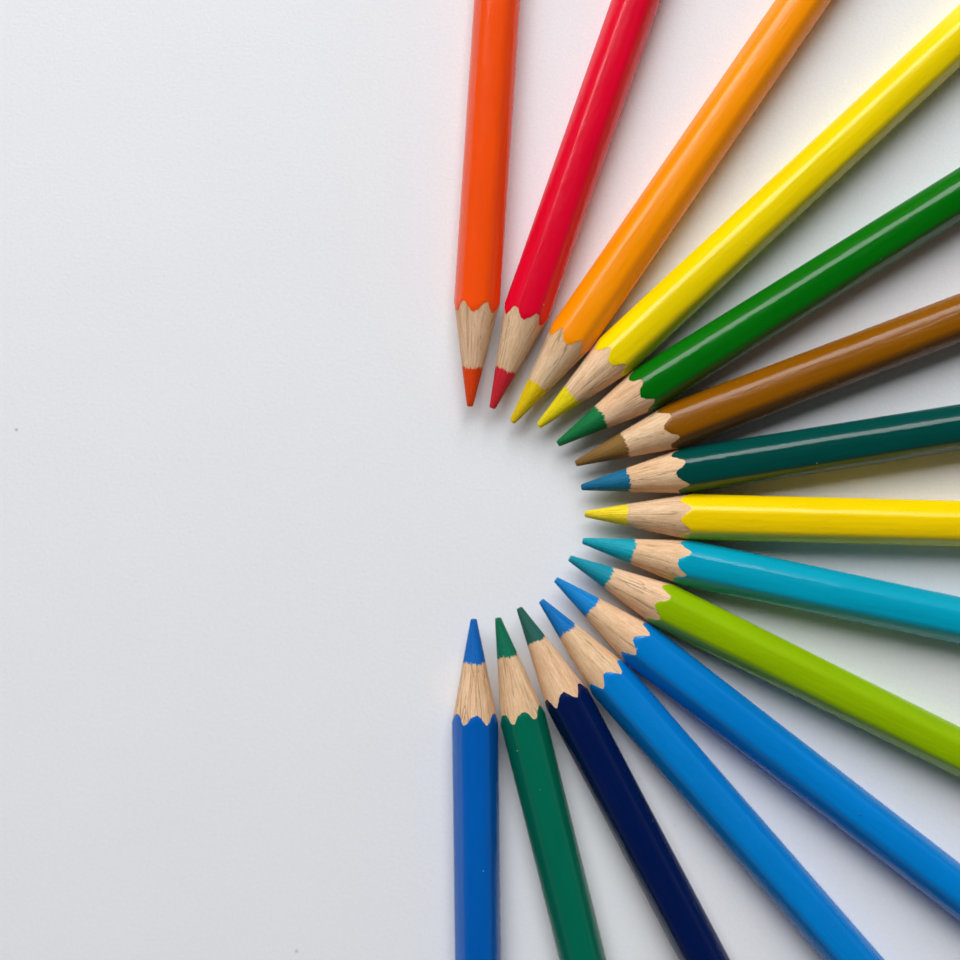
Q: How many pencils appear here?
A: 15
